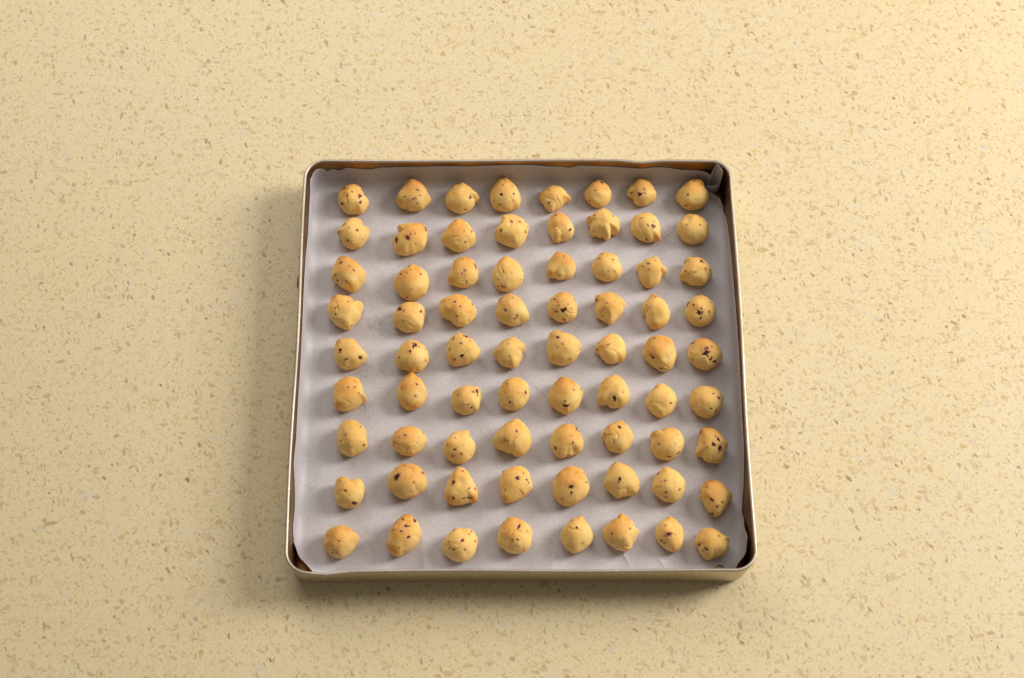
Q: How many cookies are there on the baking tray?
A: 72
